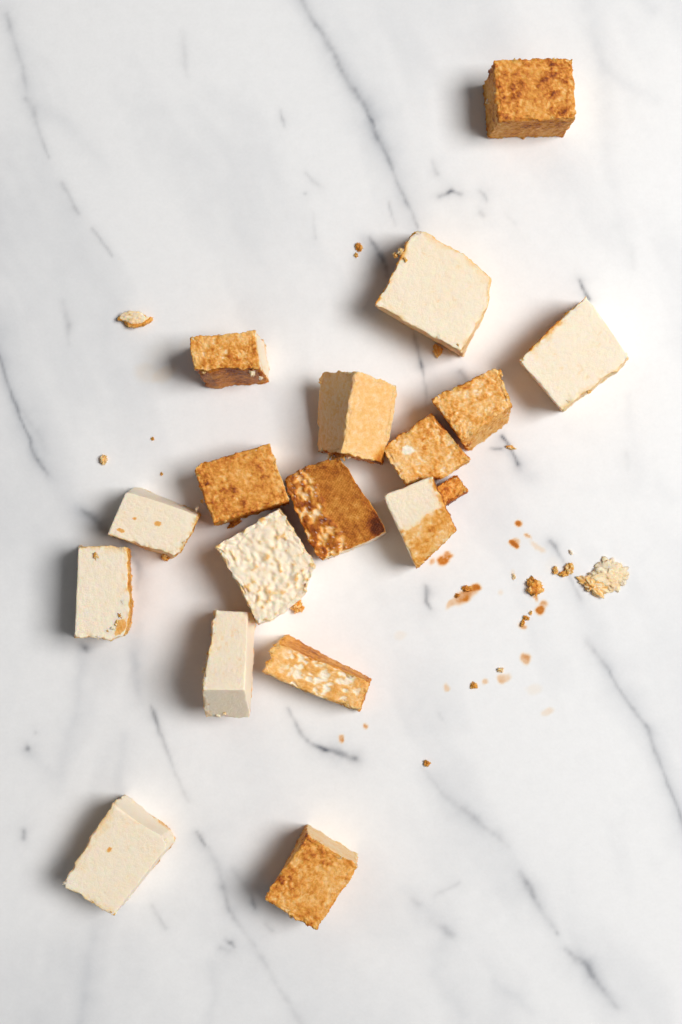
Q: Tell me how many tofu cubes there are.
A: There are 18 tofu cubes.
